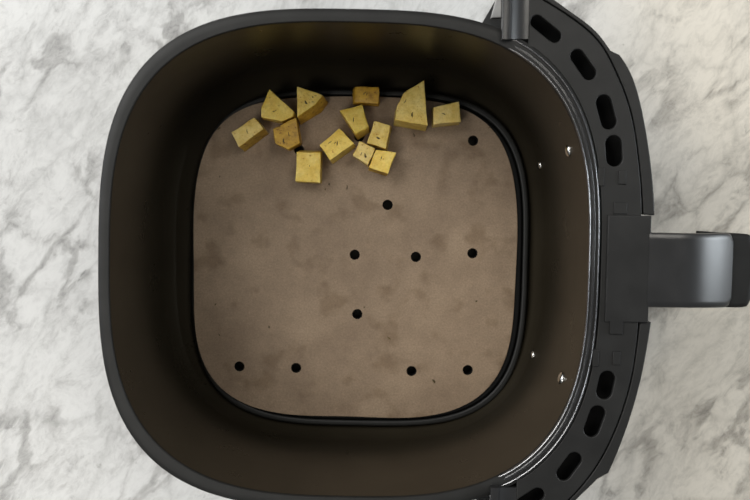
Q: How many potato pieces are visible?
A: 13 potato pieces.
